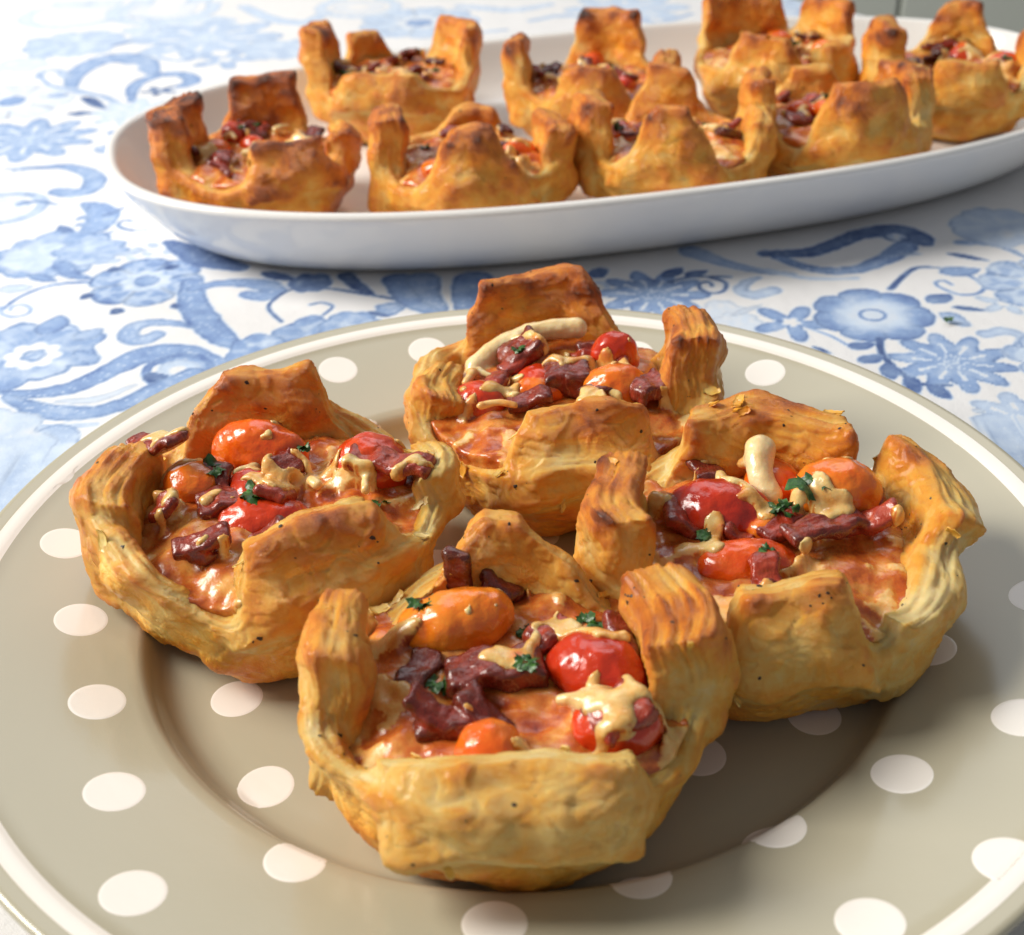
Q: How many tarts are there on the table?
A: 12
